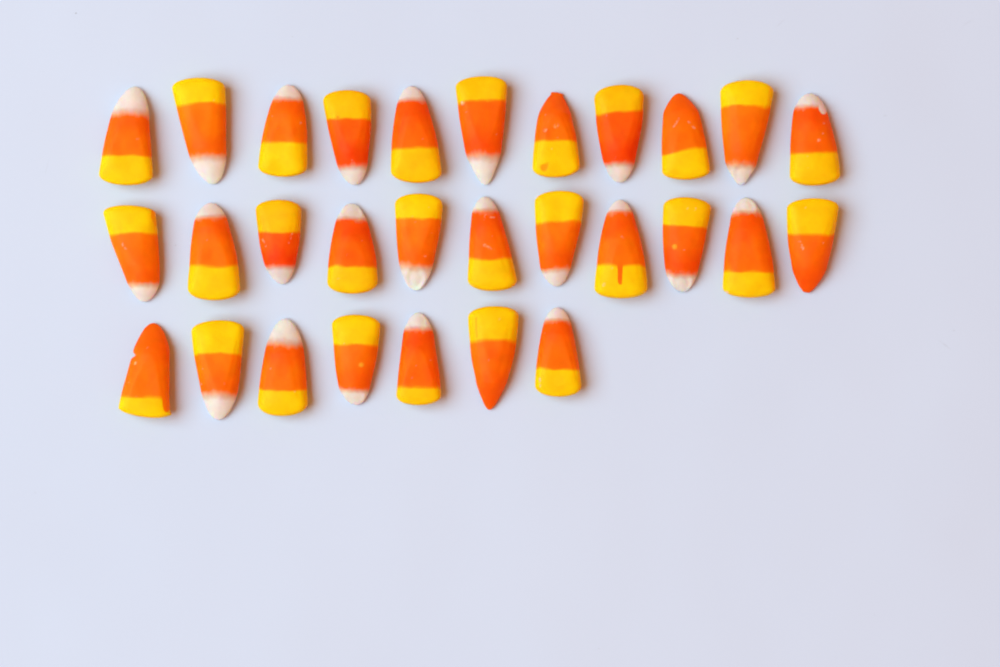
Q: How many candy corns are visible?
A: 29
